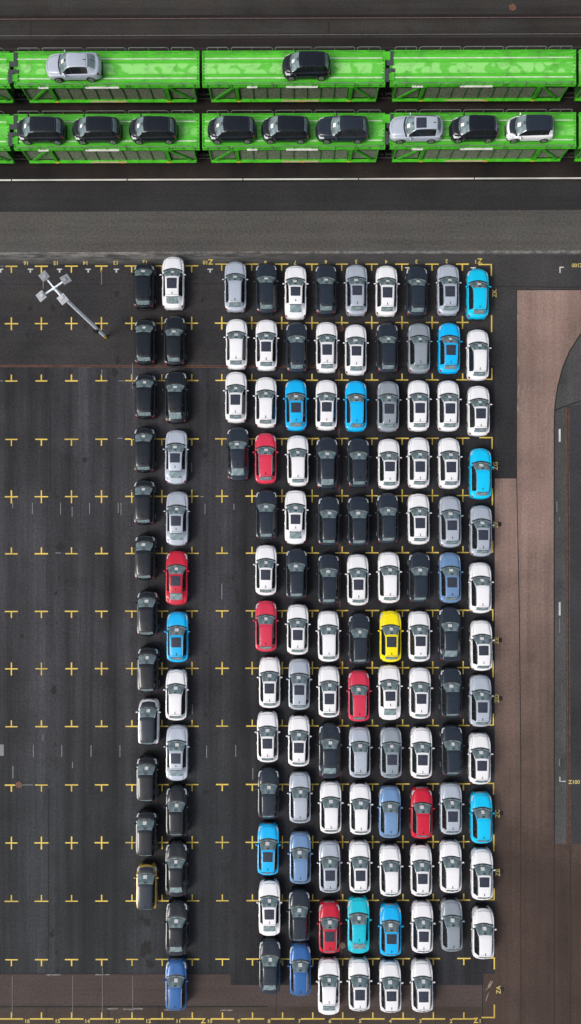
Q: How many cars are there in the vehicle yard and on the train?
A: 142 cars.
